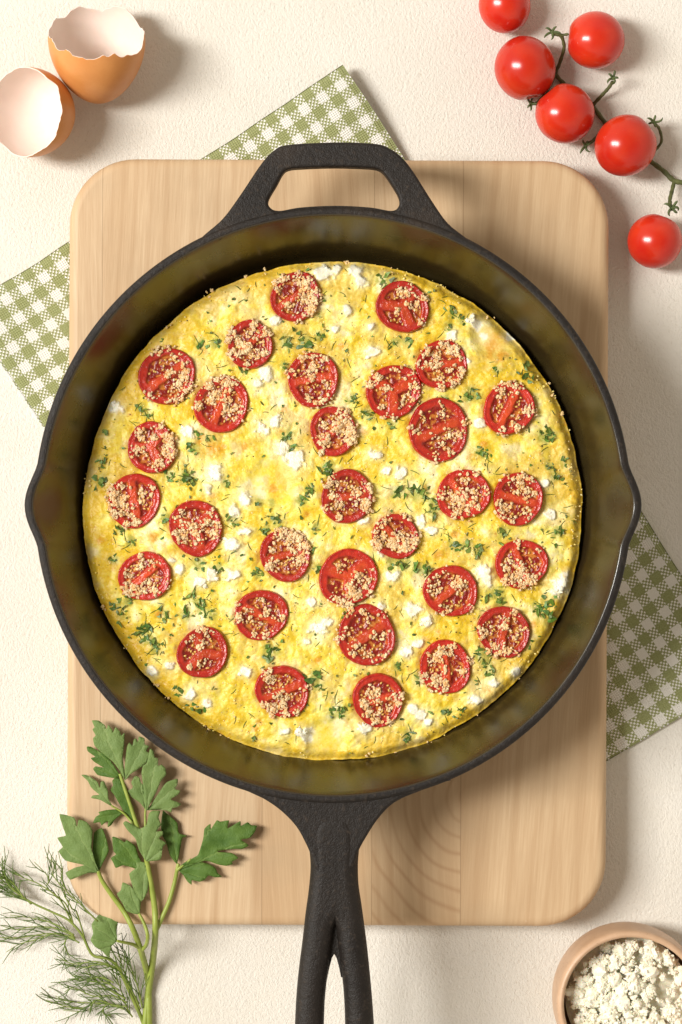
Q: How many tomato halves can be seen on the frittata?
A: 30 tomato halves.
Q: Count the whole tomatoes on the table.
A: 6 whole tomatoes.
